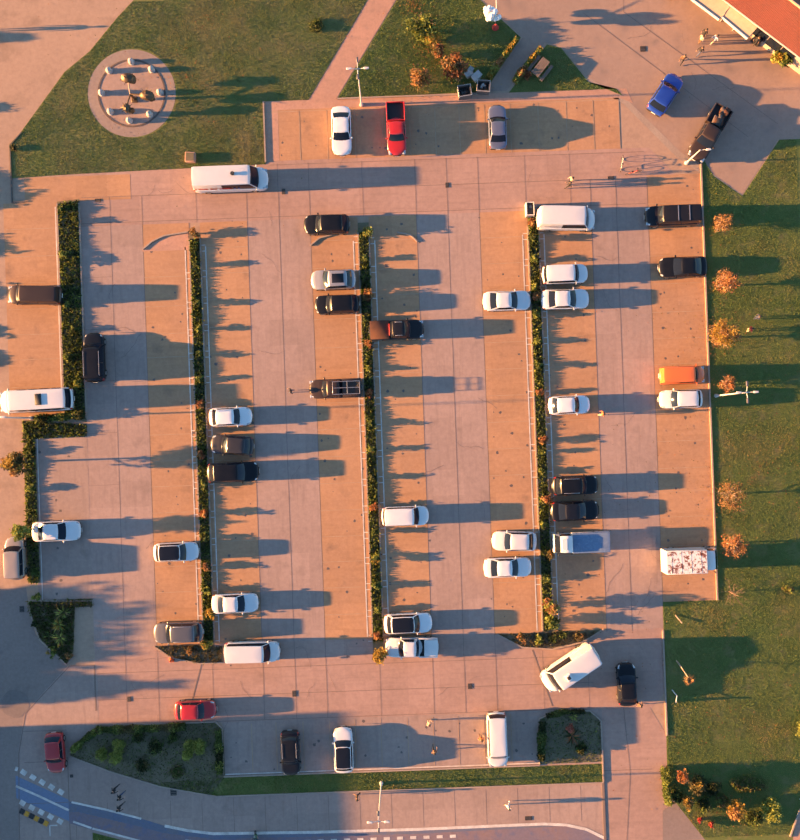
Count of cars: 32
